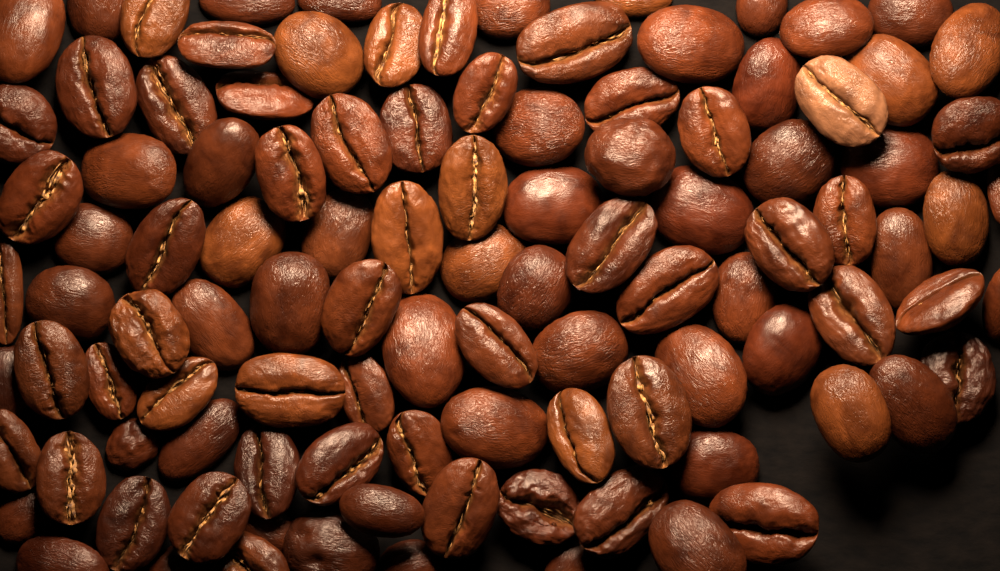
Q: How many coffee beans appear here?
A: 106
